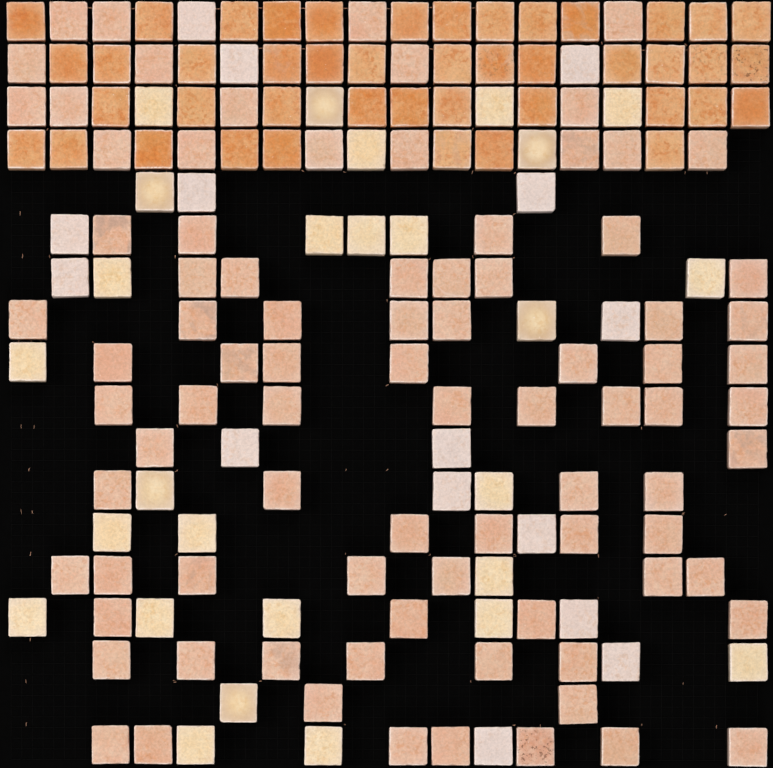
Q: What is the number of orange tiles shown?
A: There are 44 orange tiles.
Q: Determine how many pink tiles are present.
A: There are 86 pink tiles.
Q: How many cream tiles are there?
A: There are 27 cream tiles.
